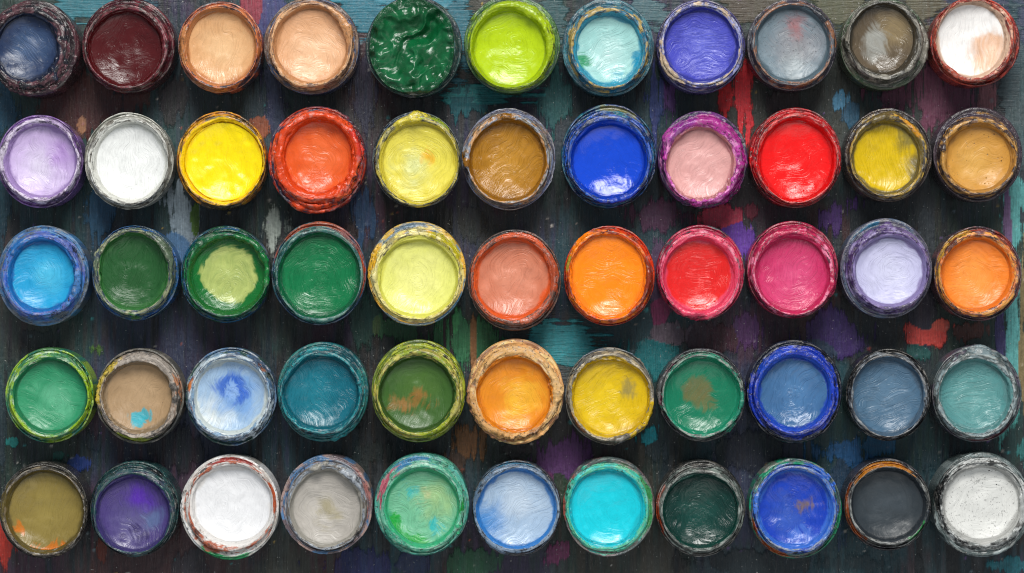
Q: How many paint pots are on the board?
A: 55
